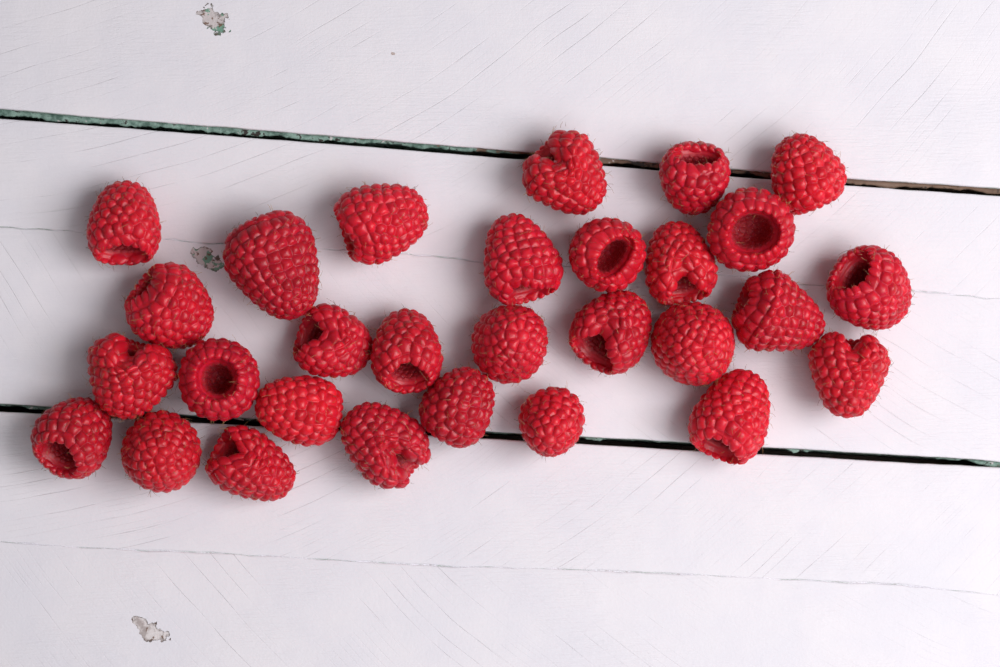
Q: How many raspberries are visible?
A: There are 29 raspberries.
